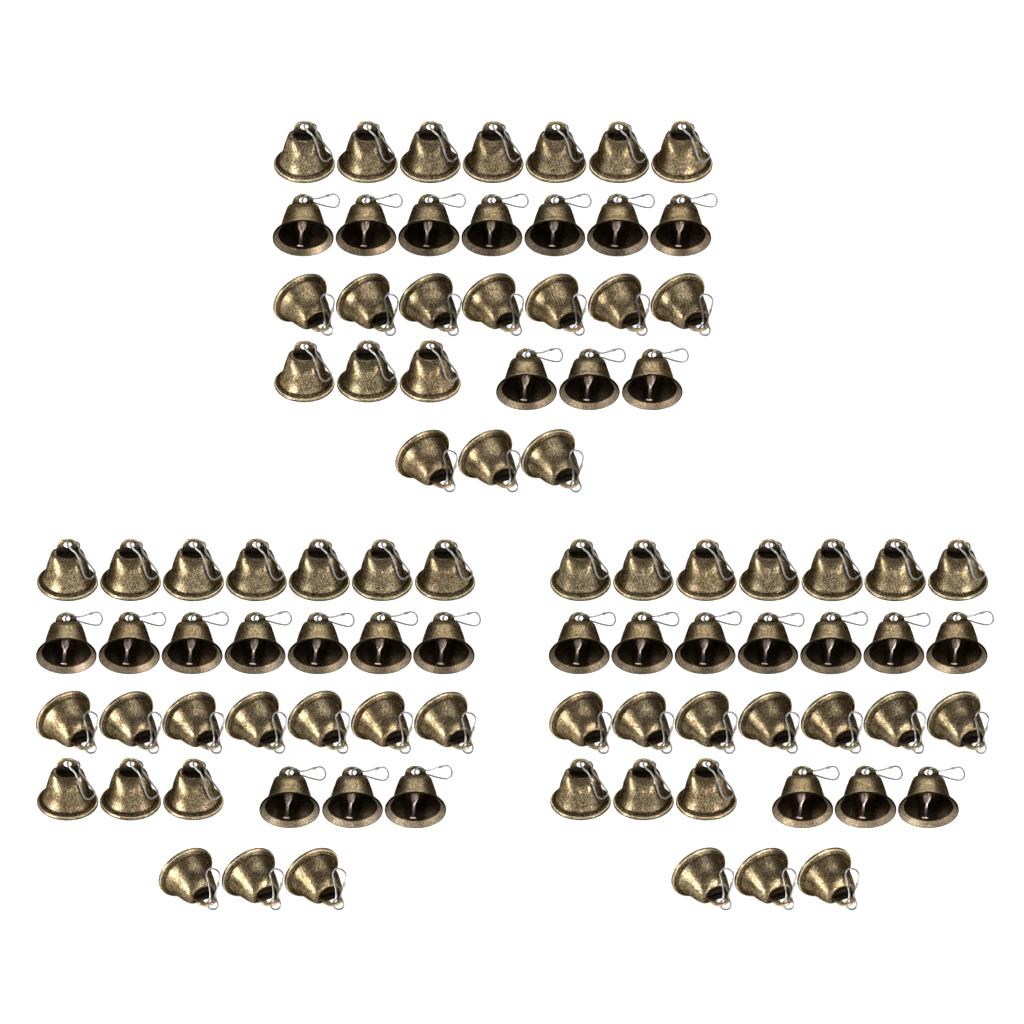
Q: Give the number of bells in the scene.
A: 90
